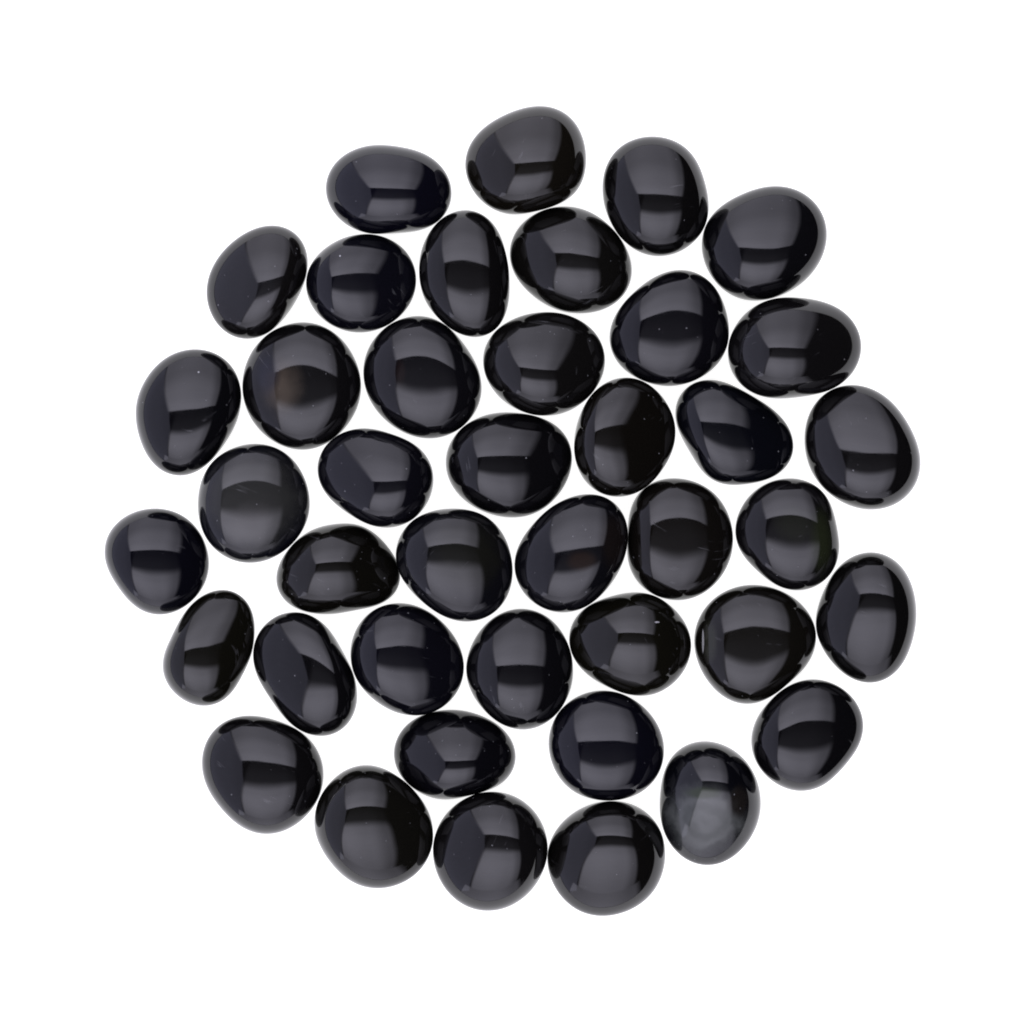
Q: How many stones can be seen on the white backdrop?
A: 41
